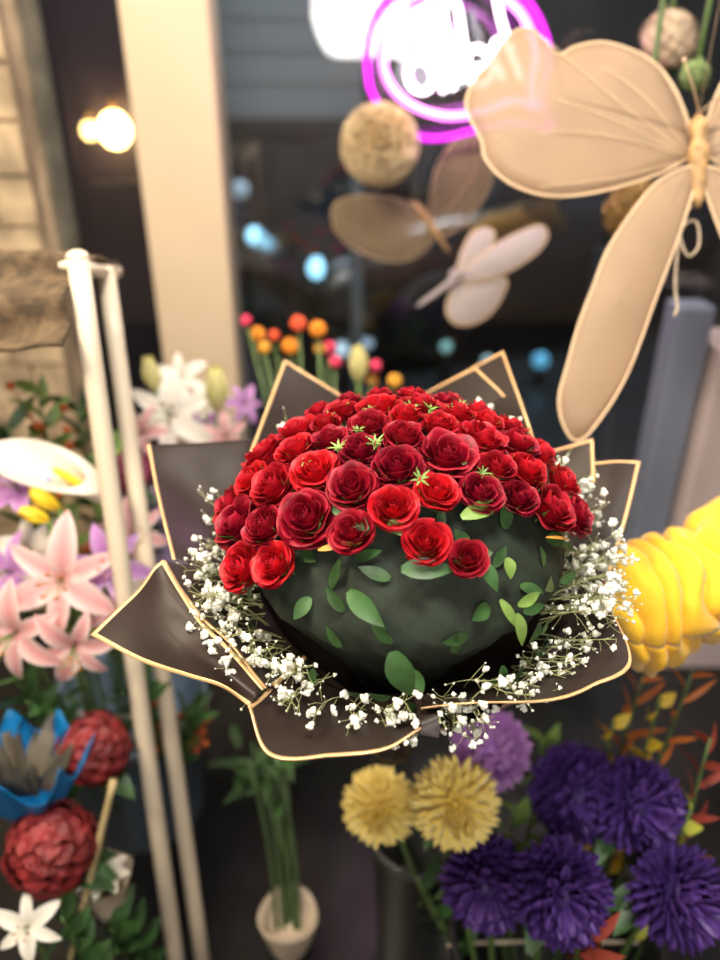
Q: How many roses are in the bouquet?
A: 49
